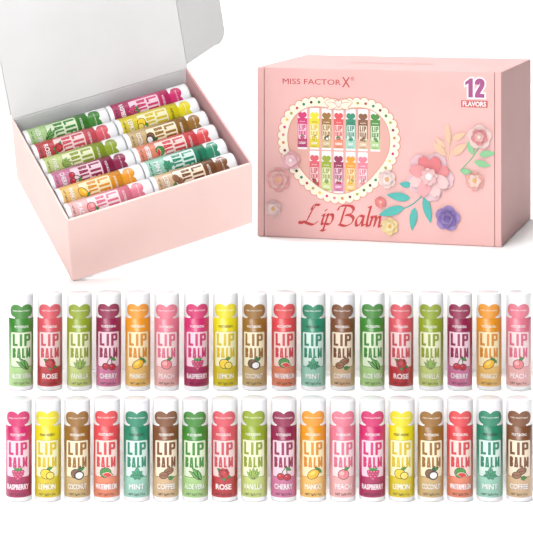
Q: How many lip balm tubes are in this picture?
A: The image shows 48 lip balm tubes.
